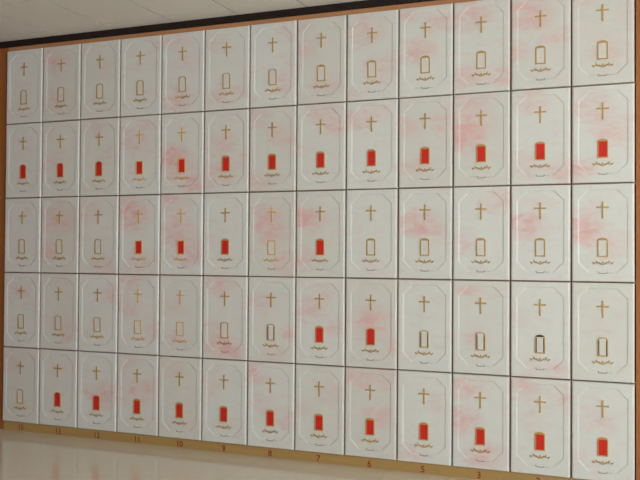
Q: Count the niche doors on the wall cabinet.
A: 65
